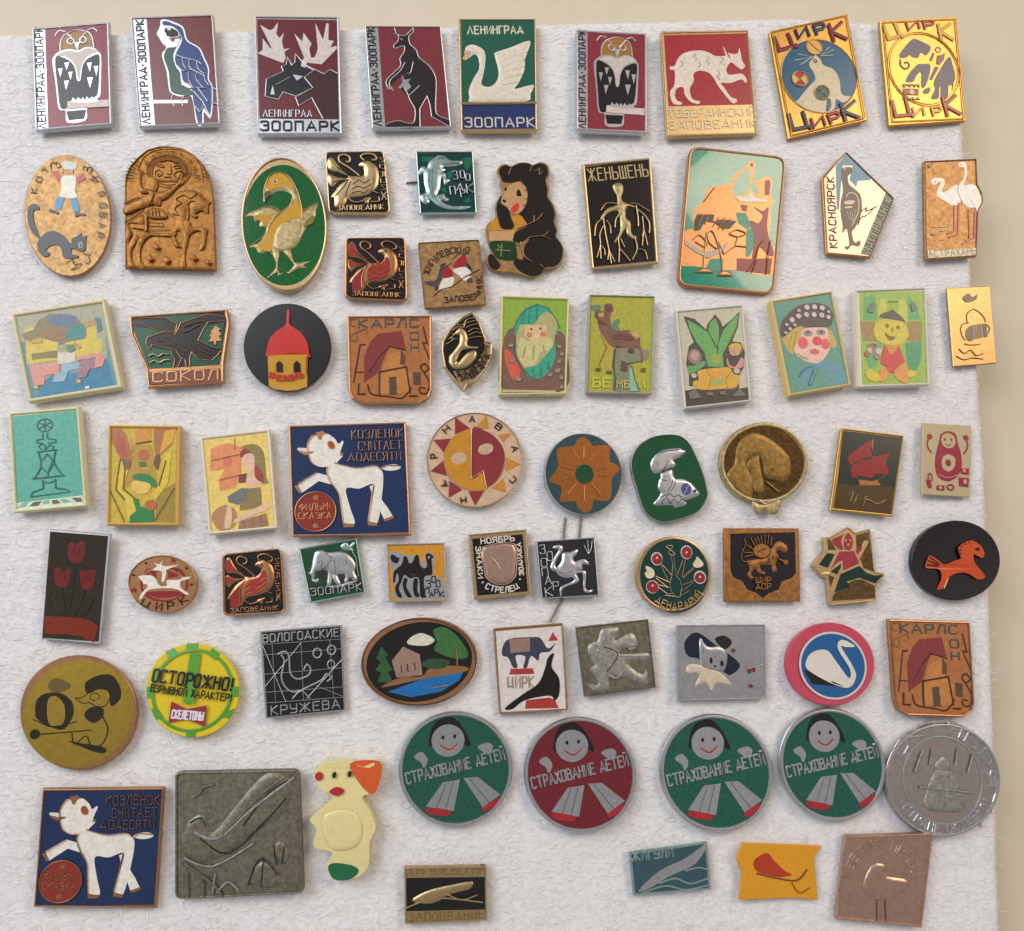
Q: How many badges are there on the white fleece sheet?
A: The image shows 74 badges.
